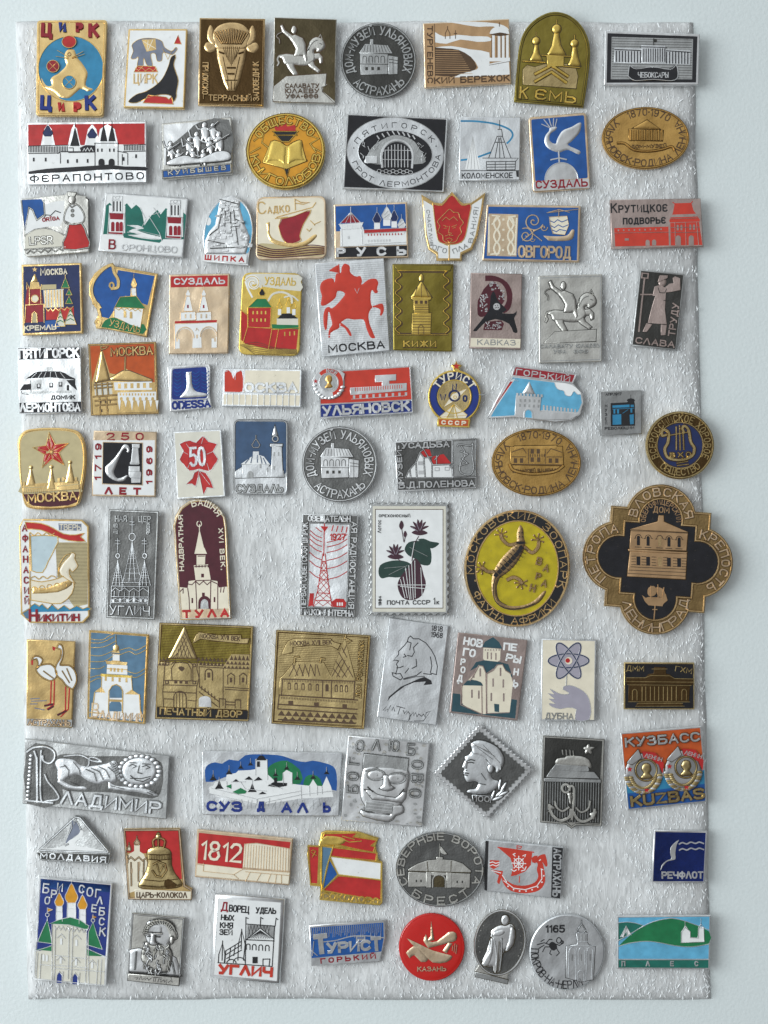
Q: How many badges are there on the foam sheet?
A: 84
